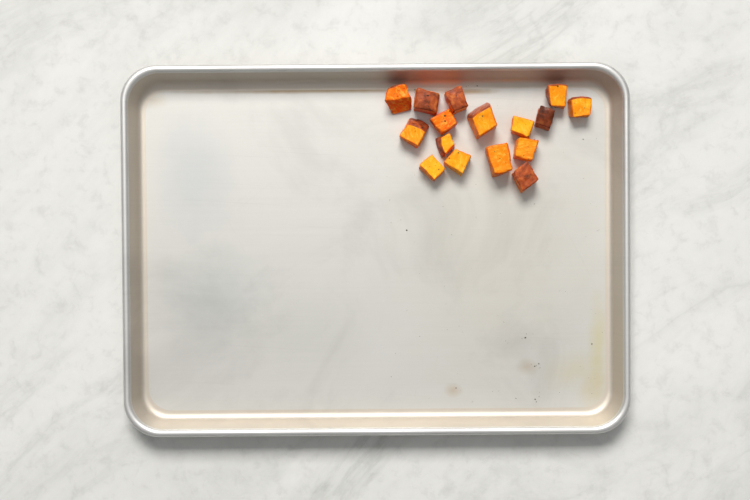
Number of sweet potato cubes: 16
